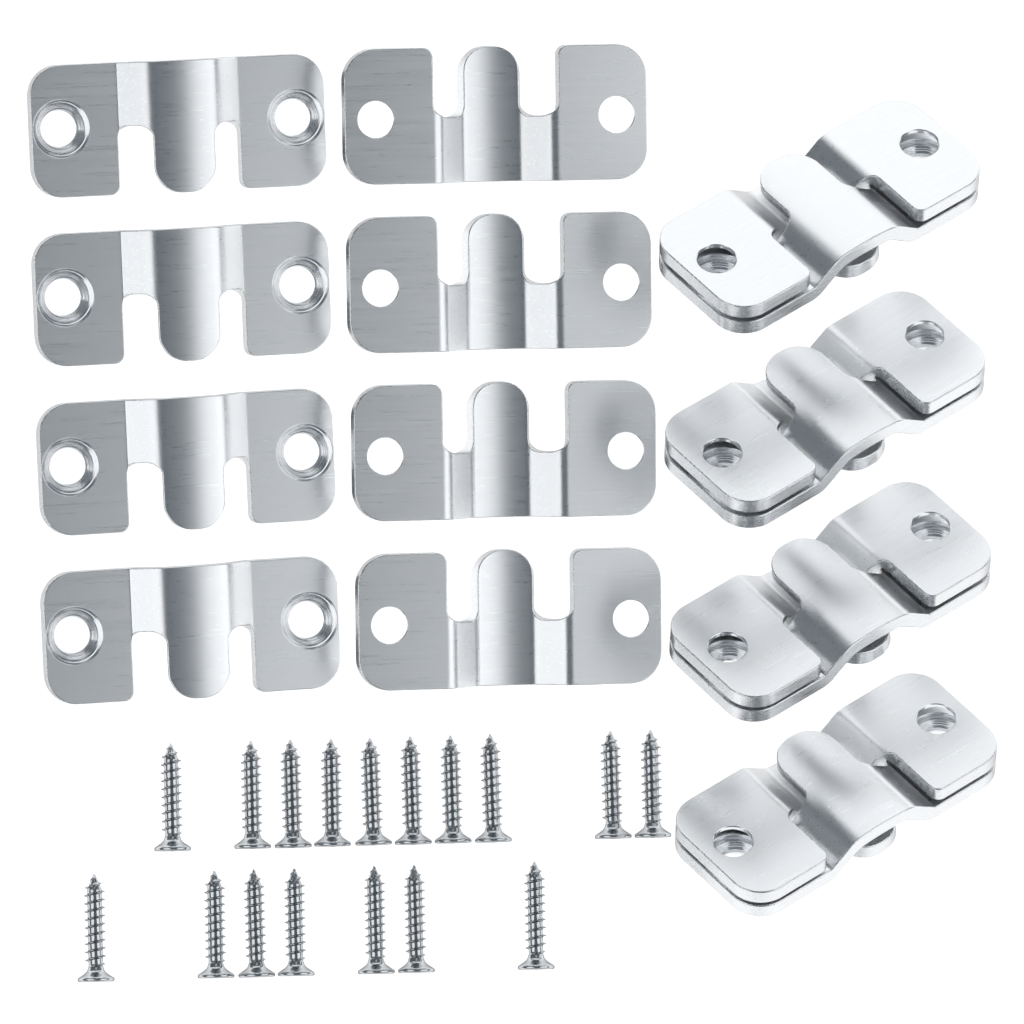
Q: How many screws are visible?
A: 17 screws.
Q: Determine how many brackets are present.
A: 16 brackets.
